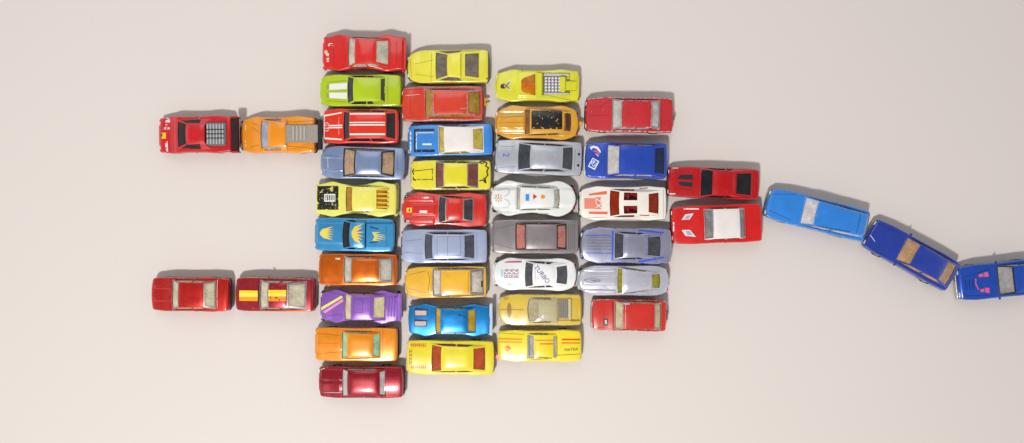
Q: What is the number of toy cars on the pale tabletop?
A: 42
